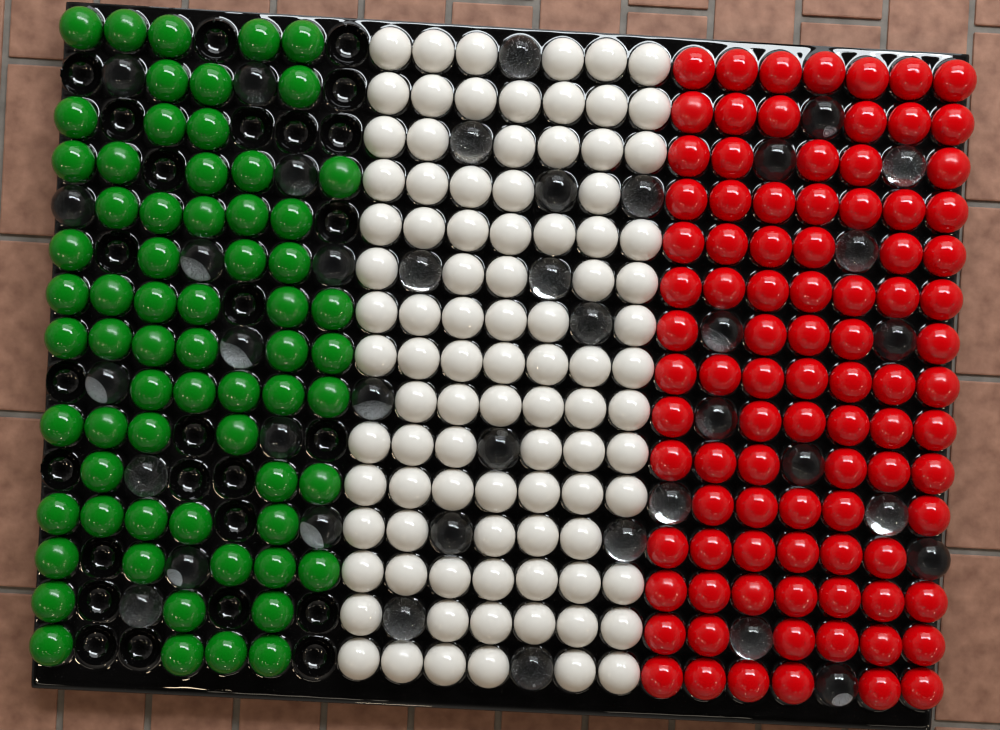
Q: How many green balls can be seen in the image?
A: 66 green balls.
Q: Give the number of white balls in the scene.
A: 92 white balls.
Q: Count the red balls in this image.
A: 92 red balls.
